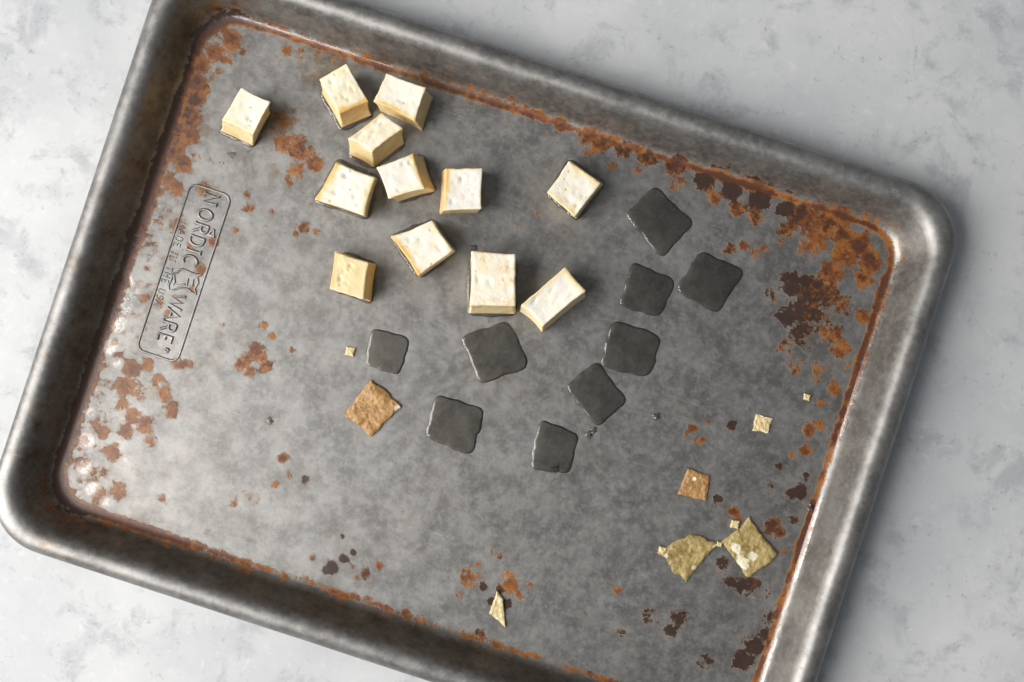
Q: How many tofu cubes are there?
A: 12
